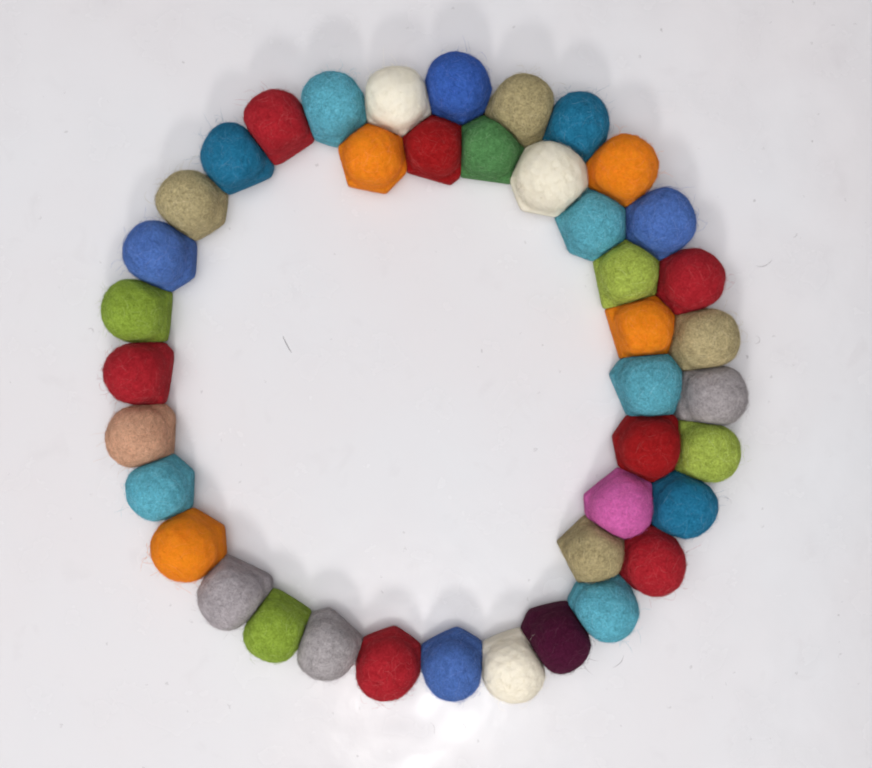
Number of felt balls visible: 41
